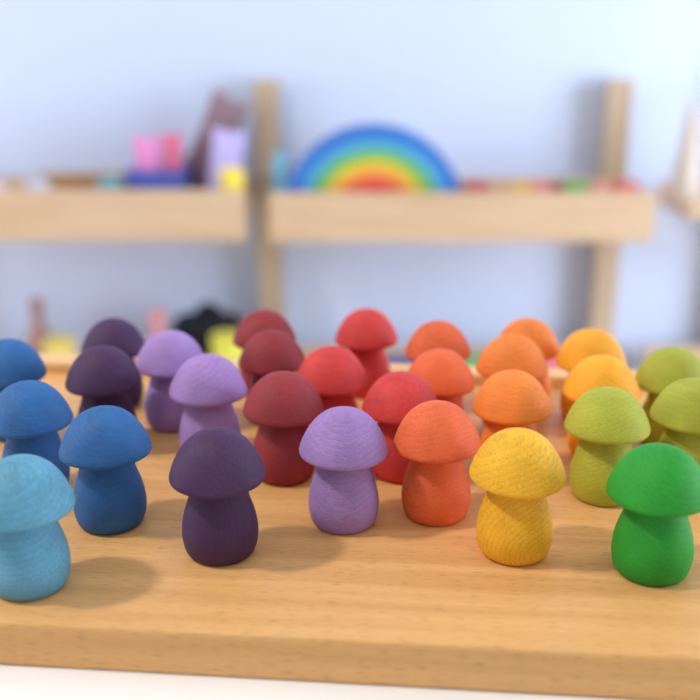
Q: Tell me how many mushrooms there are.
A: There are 29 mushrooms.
